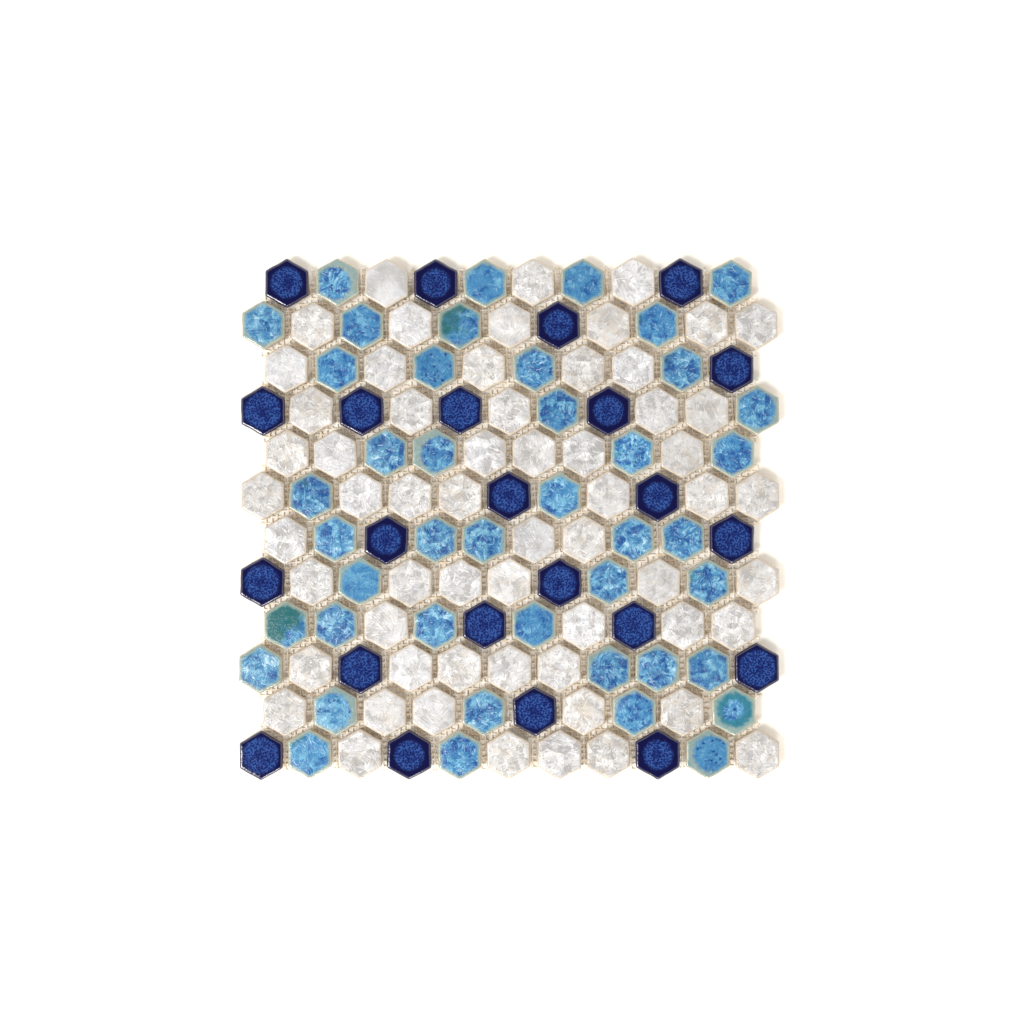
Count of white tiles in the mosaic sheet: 60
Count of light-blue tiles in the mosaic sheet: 43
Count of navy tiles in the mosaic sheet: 23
